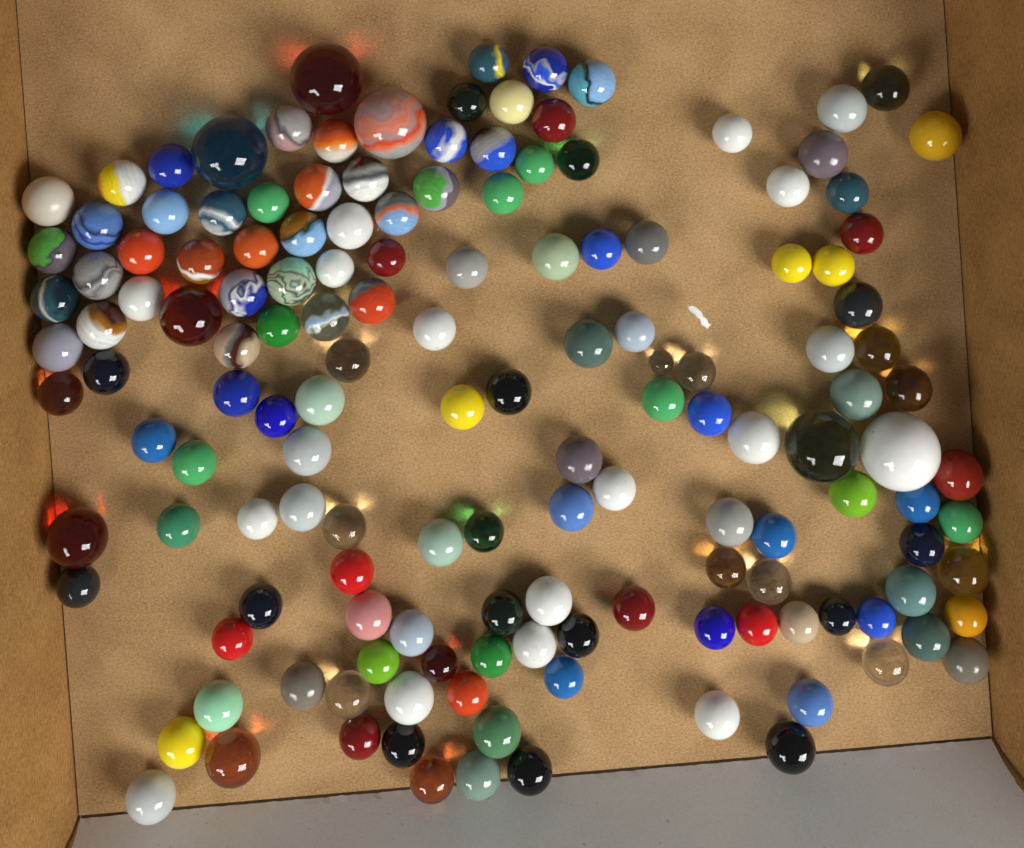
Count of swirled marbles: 26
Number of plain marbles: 123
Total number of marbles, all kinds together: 149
